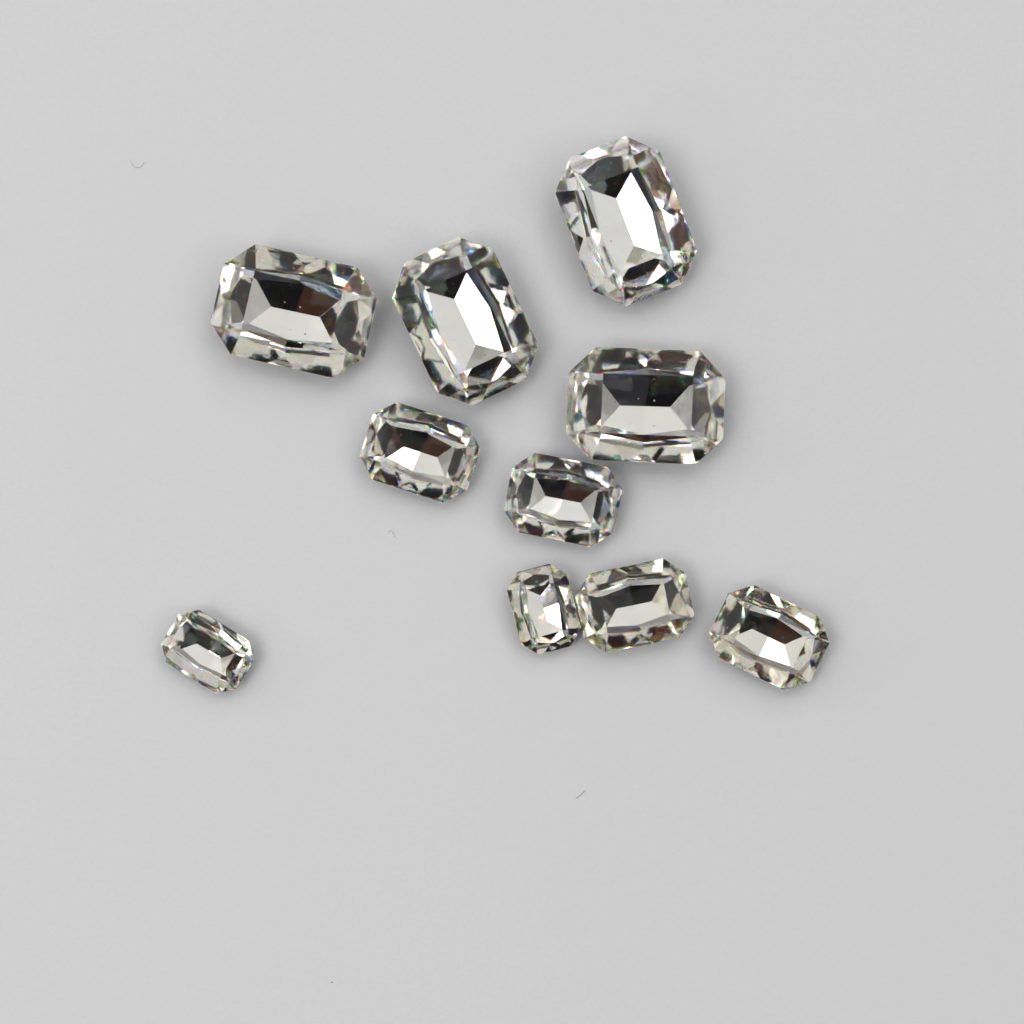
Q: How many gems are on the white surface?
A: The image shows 10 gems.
